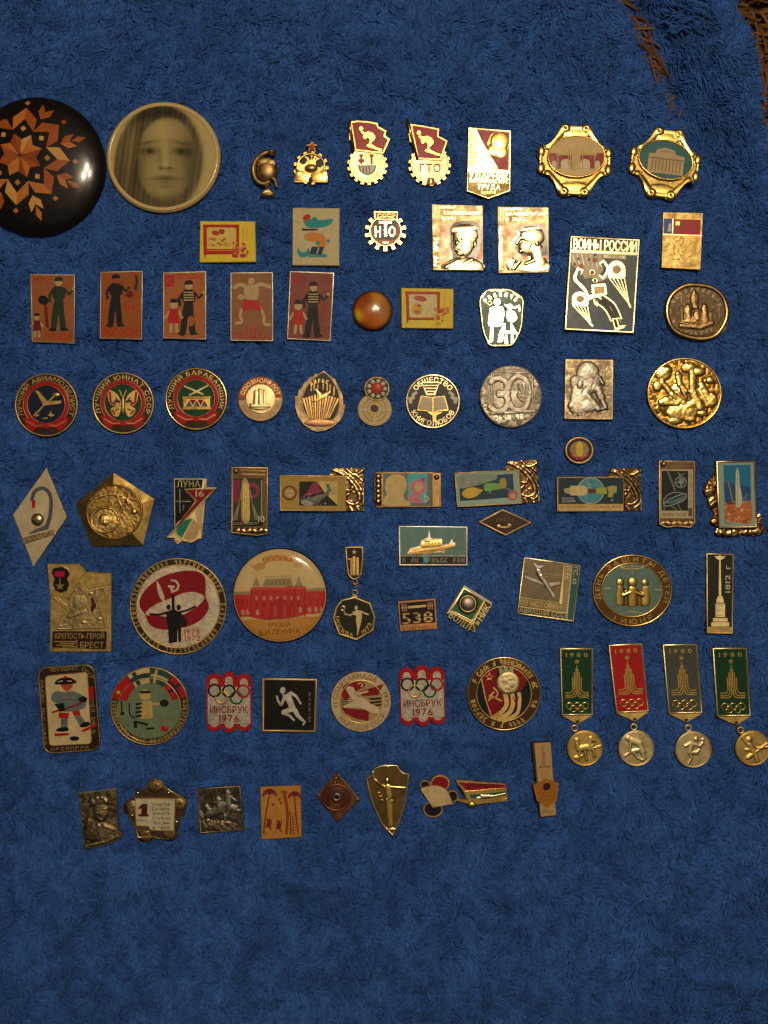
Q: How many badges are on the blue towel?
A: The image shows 76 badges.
